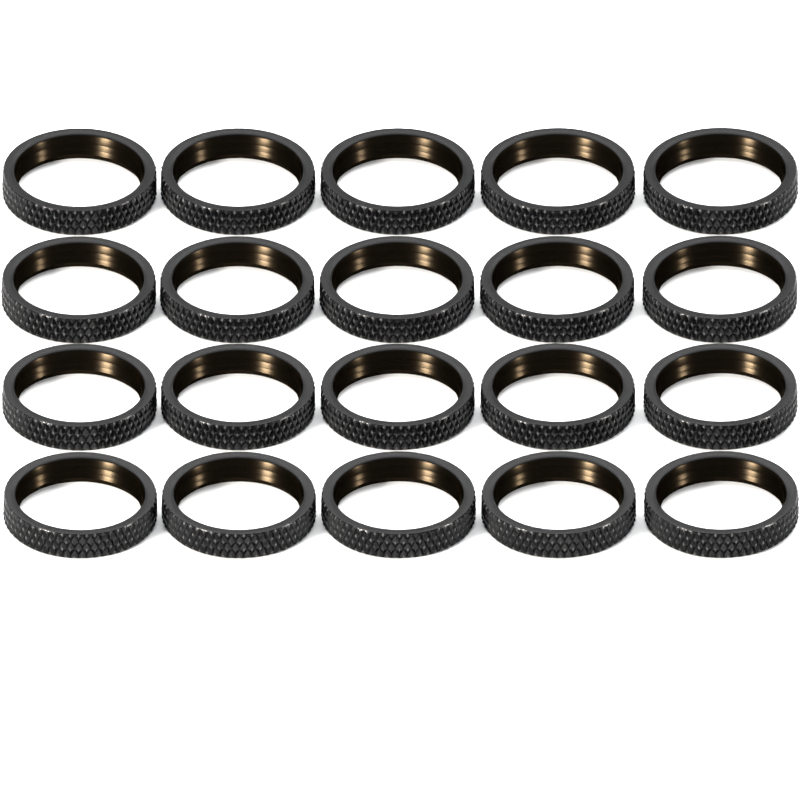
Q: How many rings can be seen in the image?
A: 20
